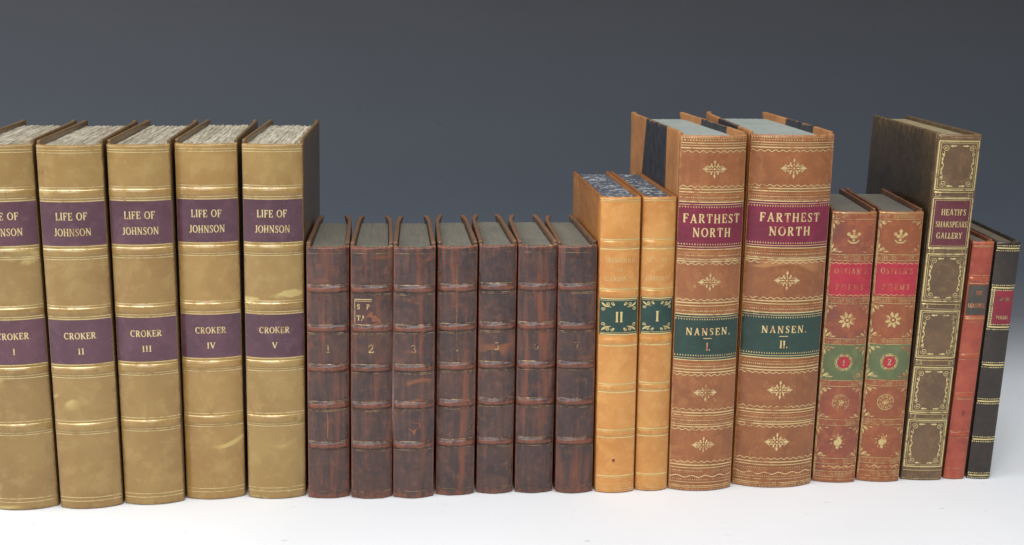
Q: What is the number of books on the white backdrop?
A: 21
